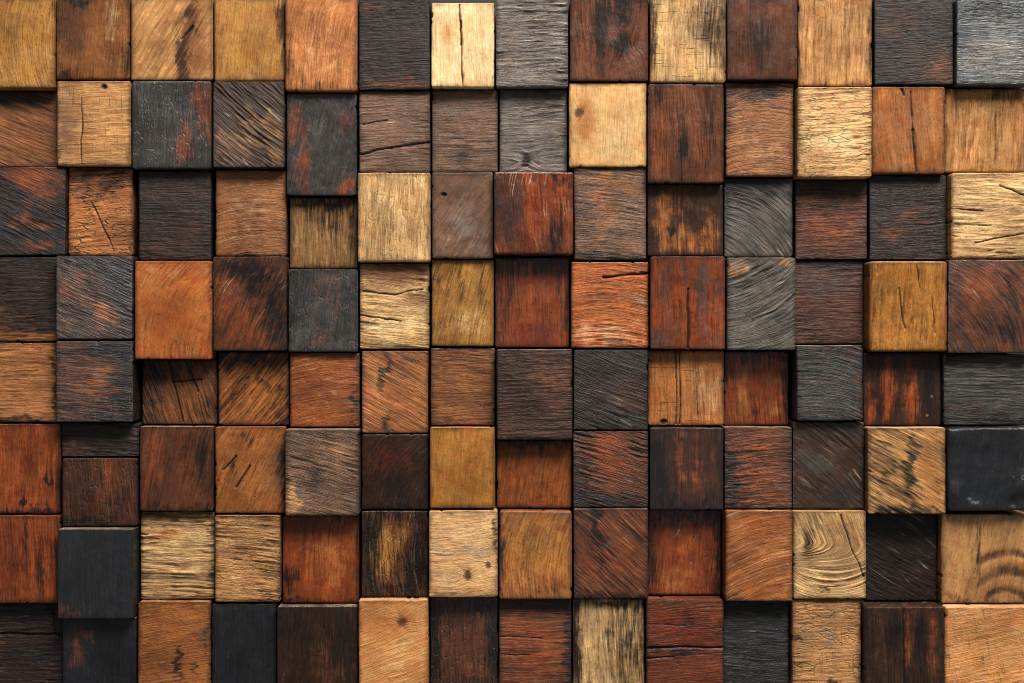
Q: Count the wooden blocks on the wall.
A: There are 113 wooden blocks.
